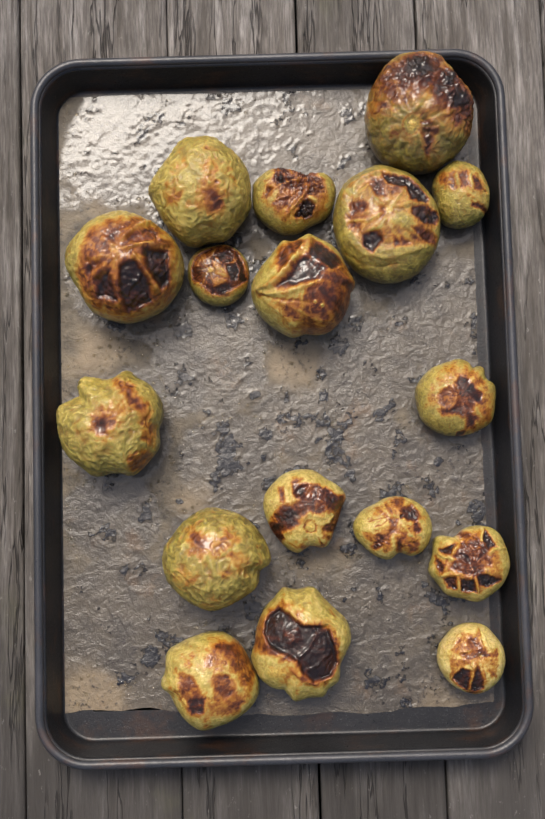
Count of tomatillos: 17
